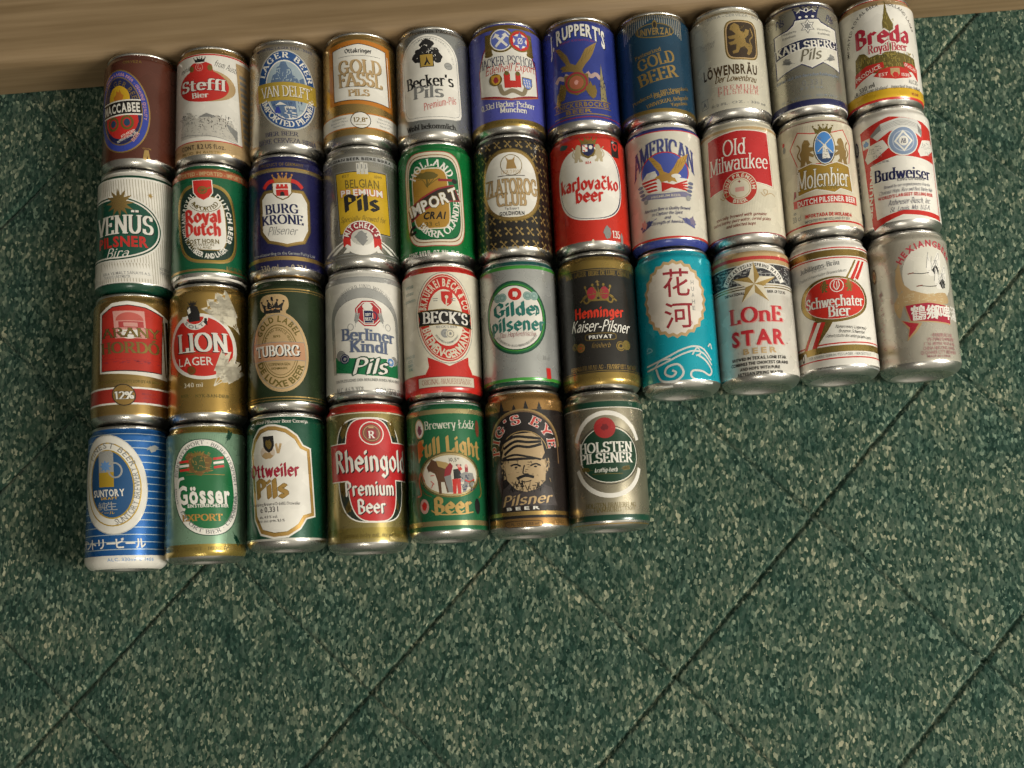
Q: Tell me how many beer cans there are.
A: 40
